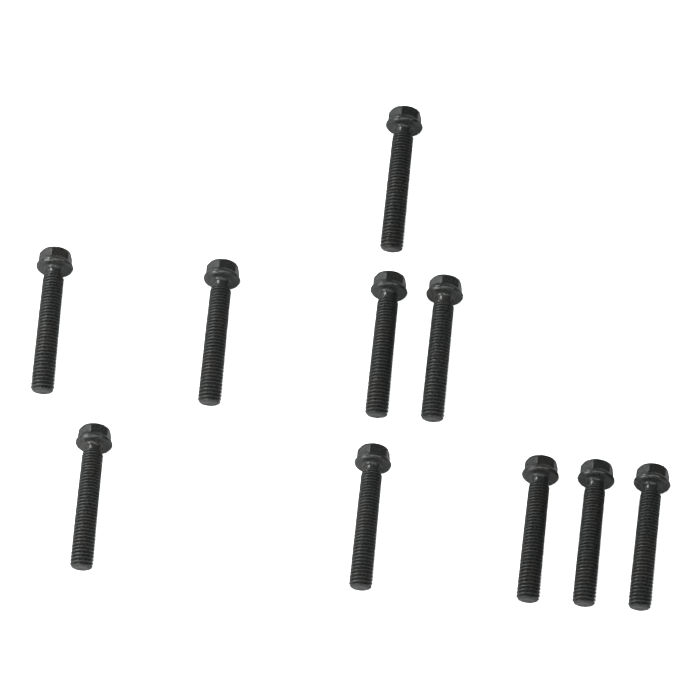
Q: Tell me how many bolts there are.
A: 10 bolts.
